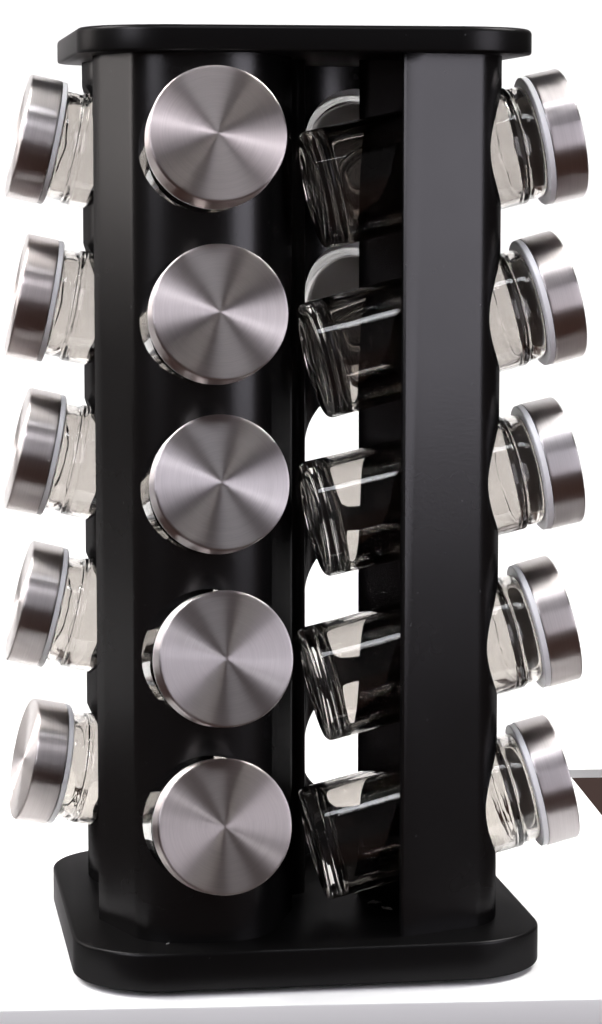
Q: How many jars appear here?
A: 17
